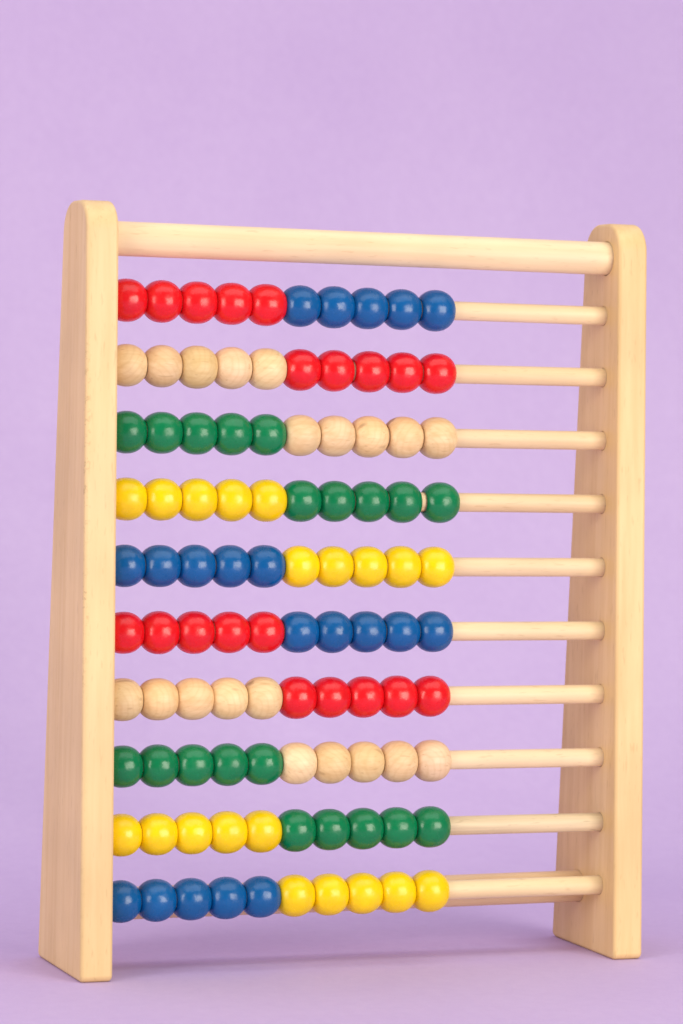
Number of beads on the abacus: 100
